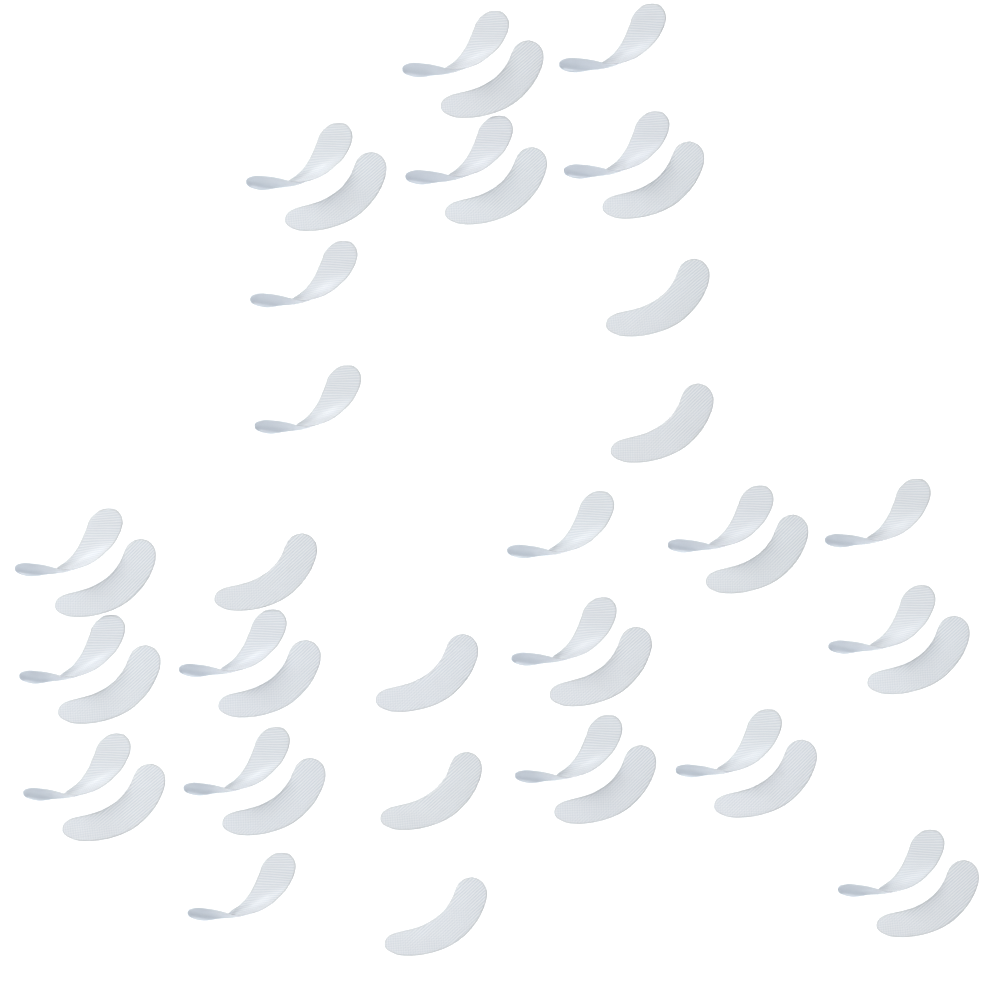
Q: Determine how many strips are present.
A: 42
